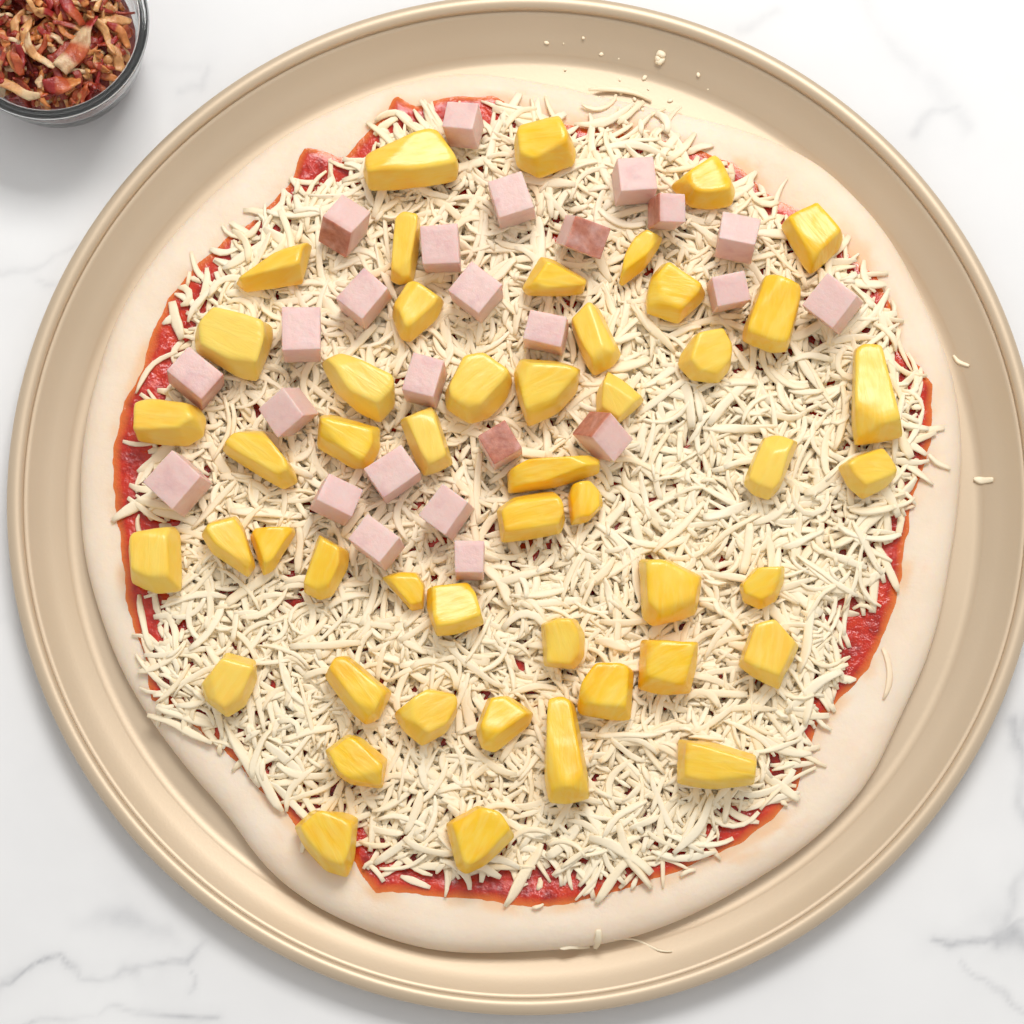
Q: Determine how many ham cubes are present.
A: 25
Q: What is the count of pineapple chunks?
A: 49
